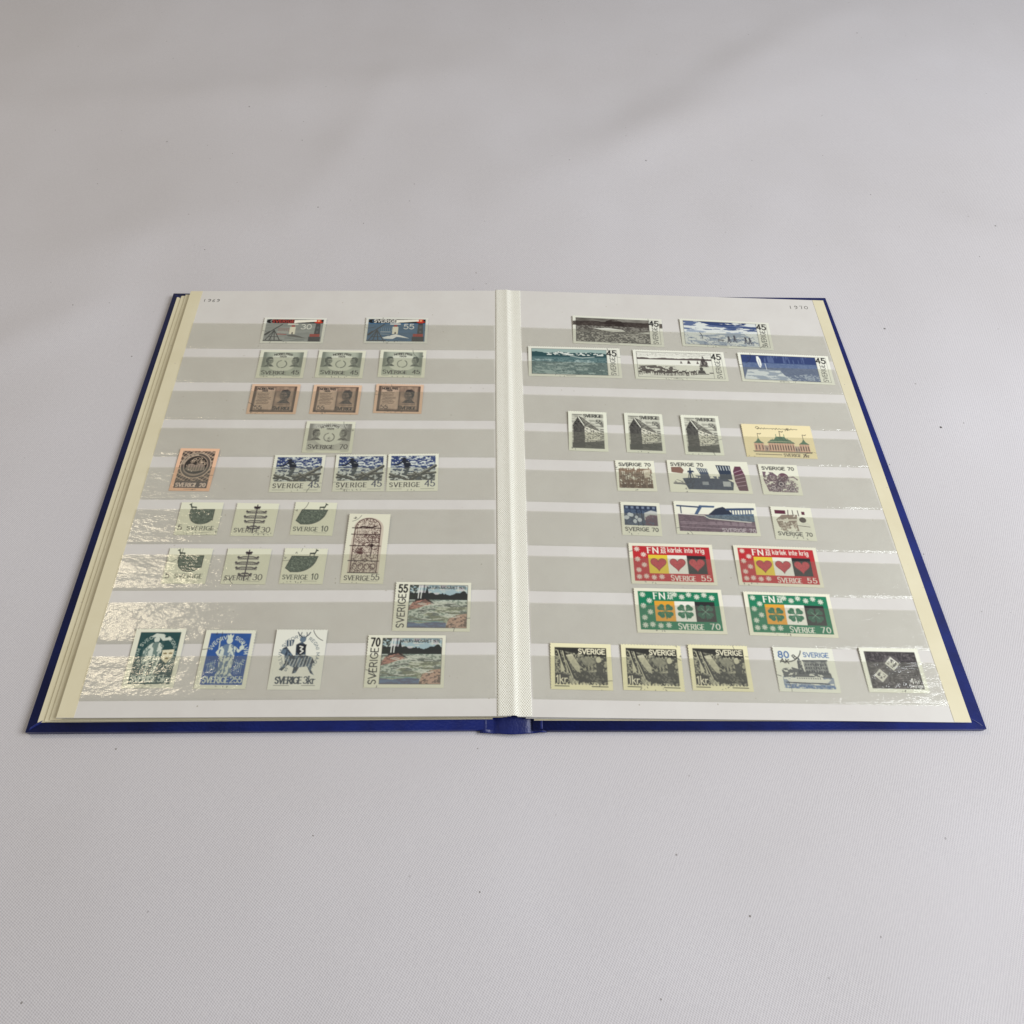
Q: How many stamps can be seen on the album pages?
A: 49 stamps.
